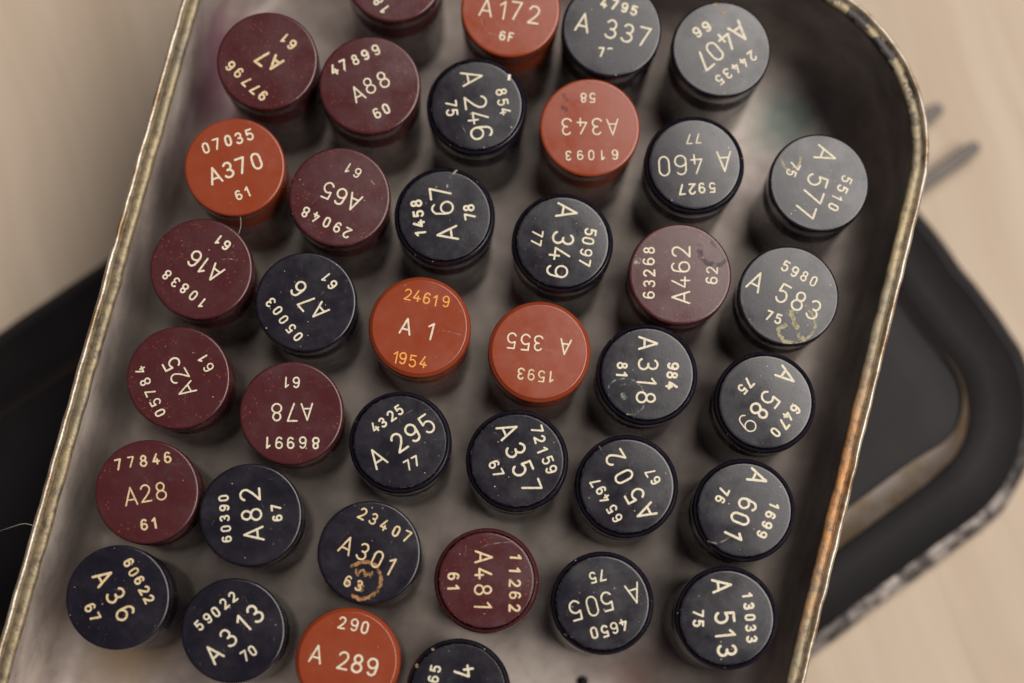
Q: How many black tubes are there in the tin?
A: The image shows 22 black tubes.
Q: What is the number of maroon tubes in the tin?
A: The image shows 10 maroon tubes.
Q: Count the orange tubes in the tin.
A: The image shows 6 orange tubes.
